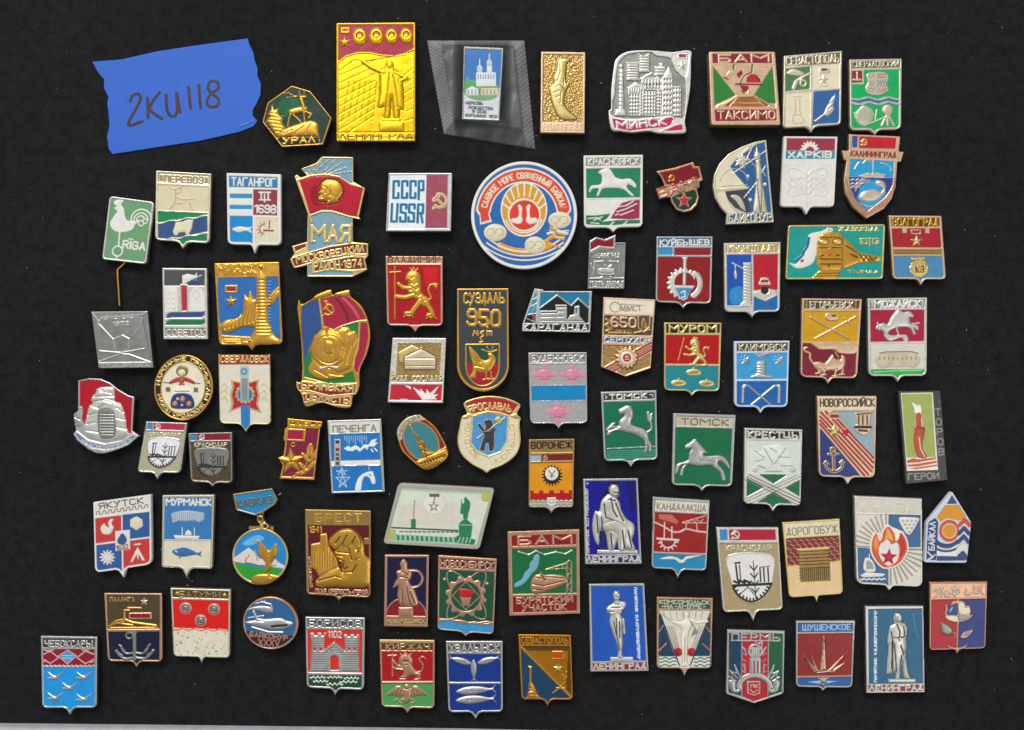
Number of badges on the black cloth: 81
